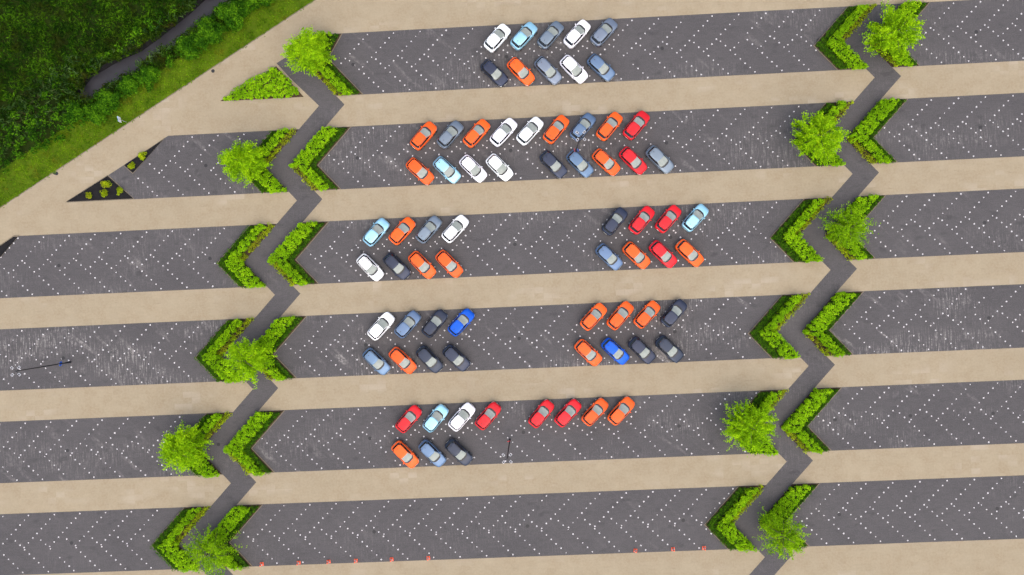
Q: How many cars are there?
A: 71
